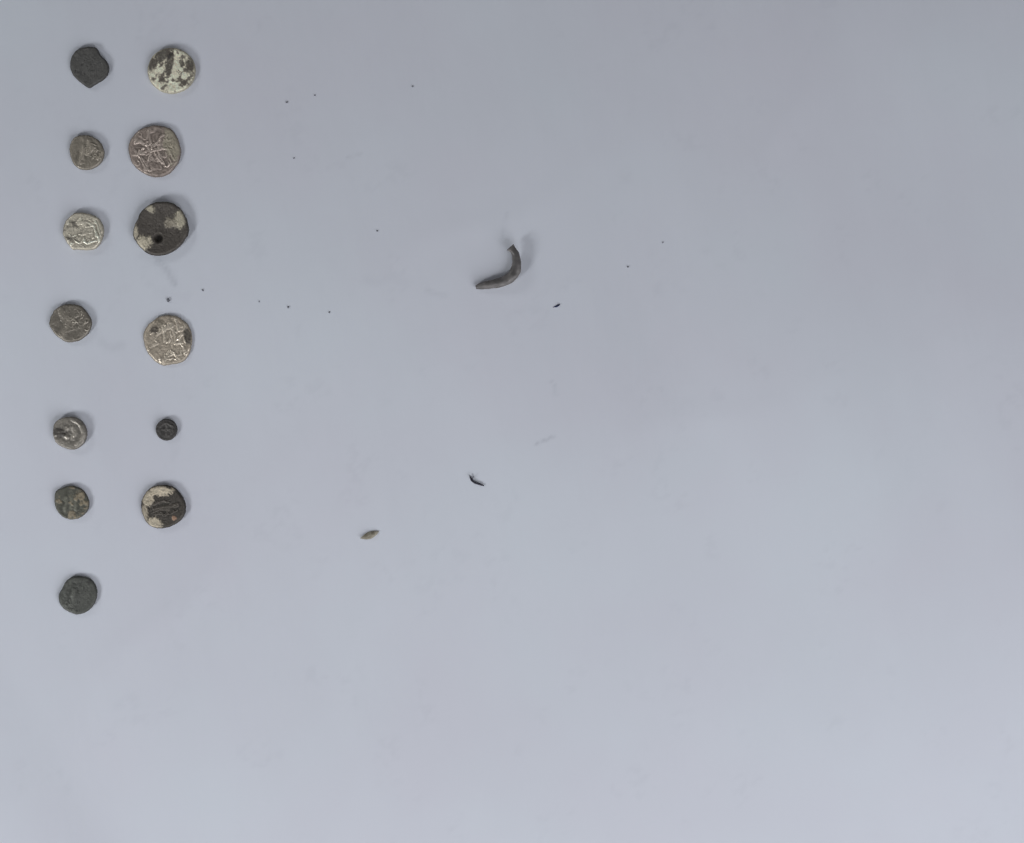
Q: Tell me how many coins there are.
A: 13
